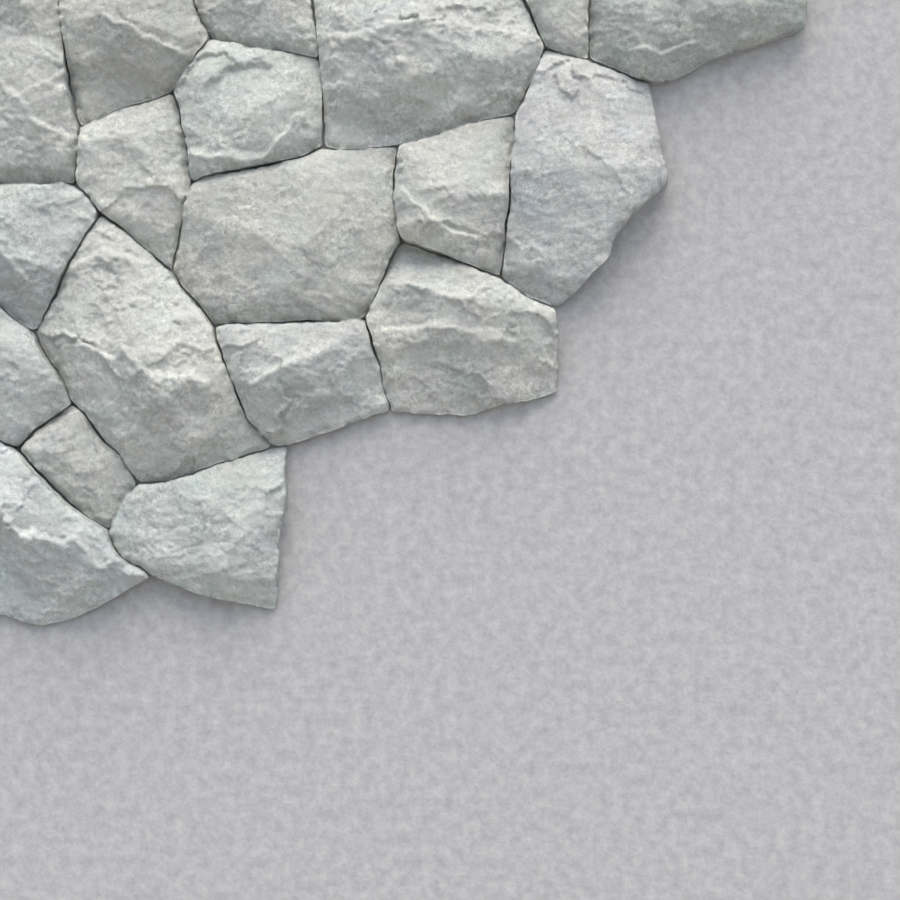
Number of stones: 19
